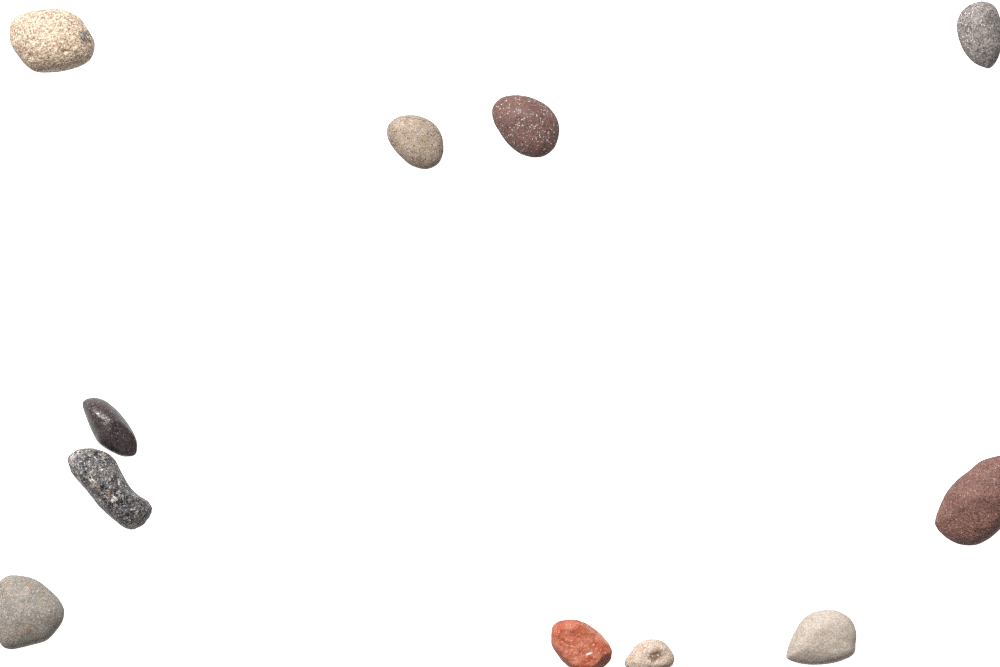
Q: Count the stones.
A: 11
